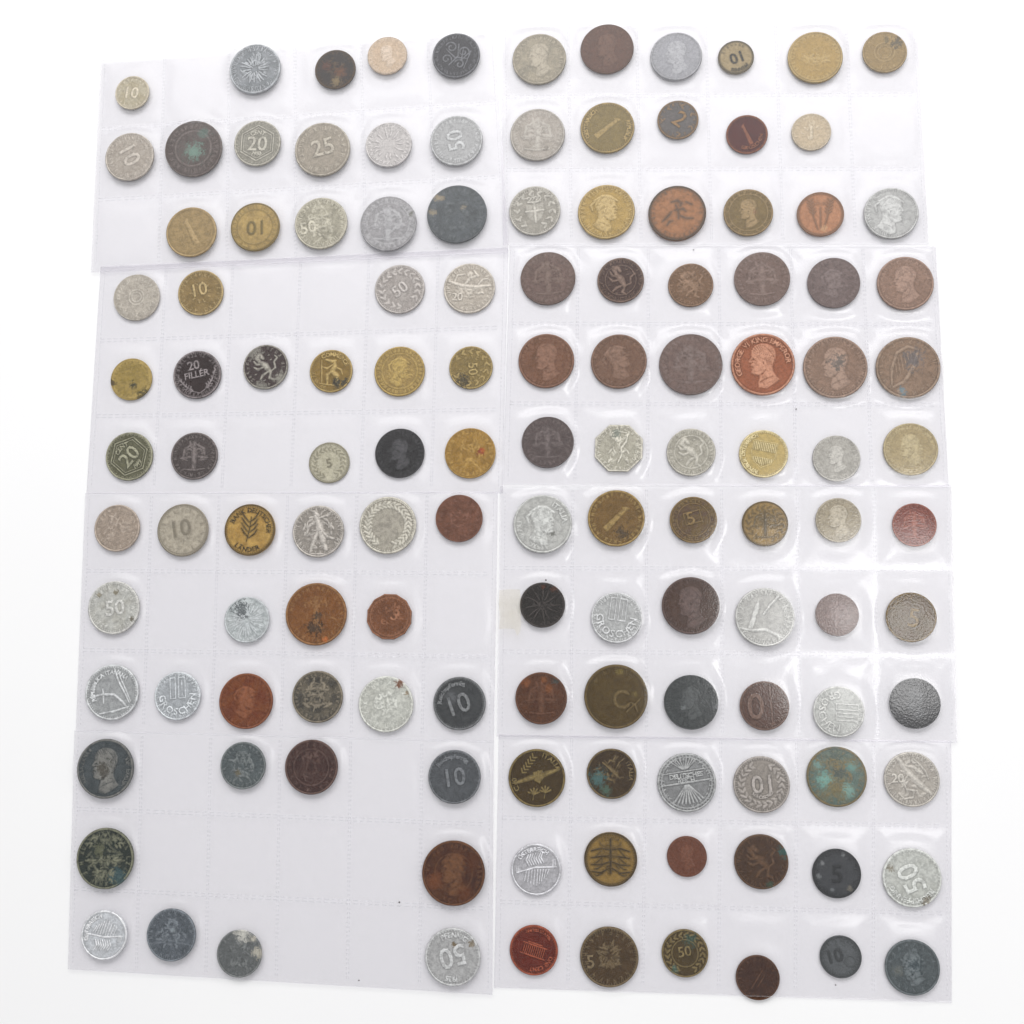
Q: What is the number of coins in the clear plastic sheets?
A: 128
